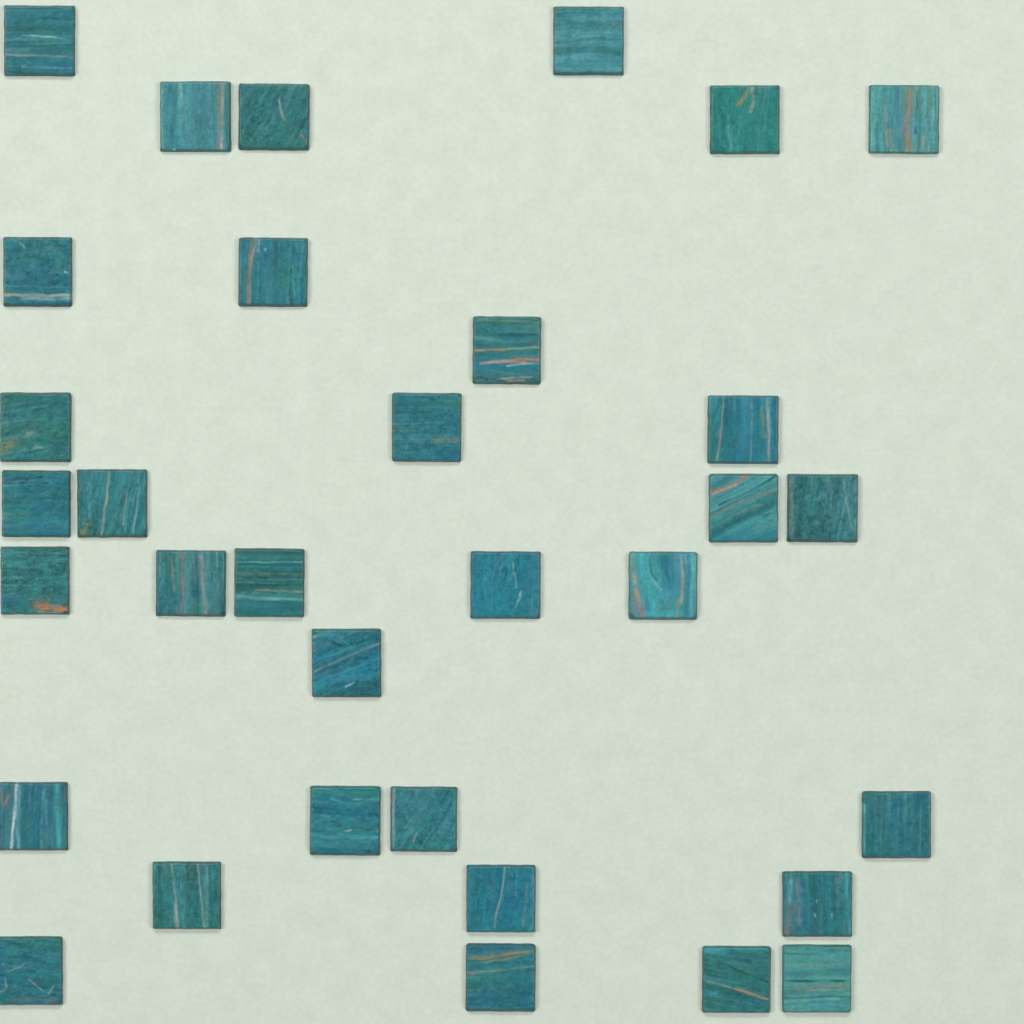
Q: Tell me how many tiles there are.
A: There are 33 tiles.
